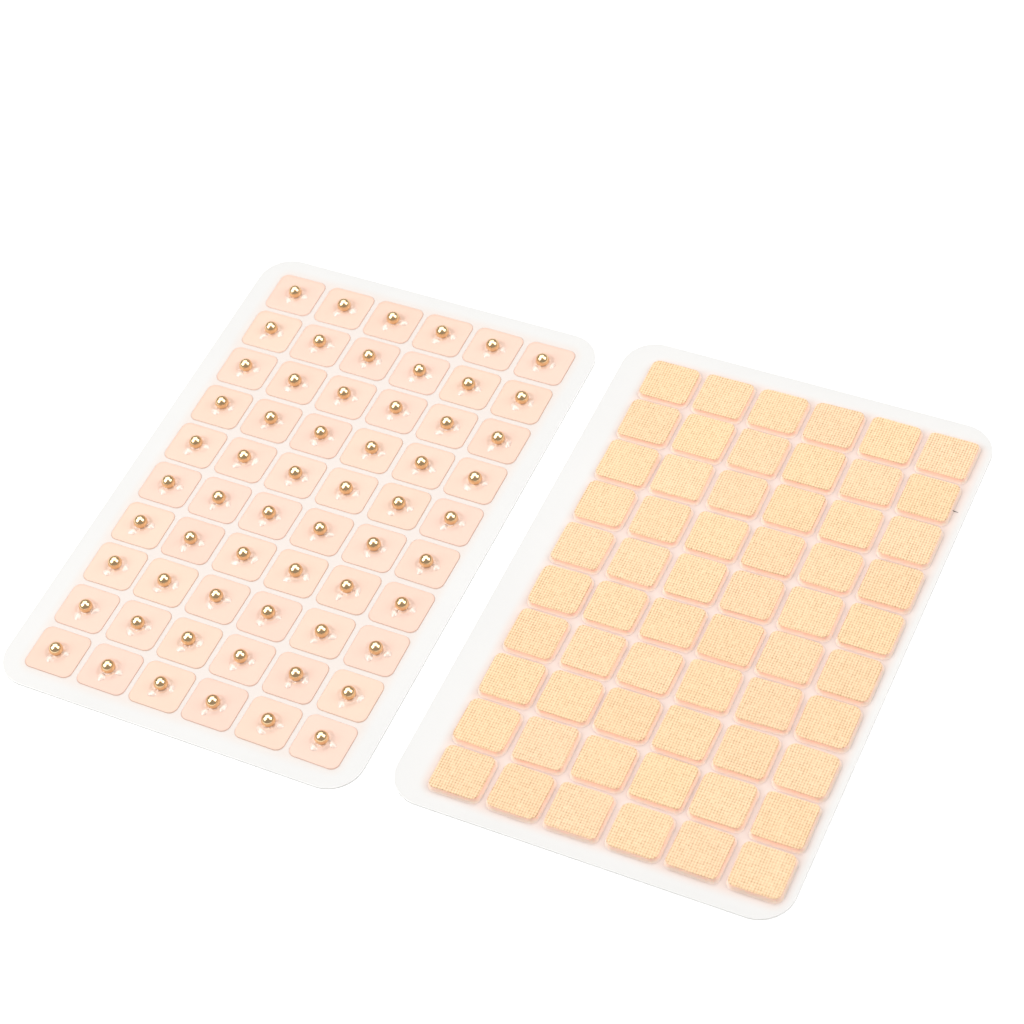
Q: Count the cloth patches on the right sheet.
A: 60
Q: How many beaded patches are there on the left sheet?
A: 60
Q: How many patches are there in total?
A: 120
